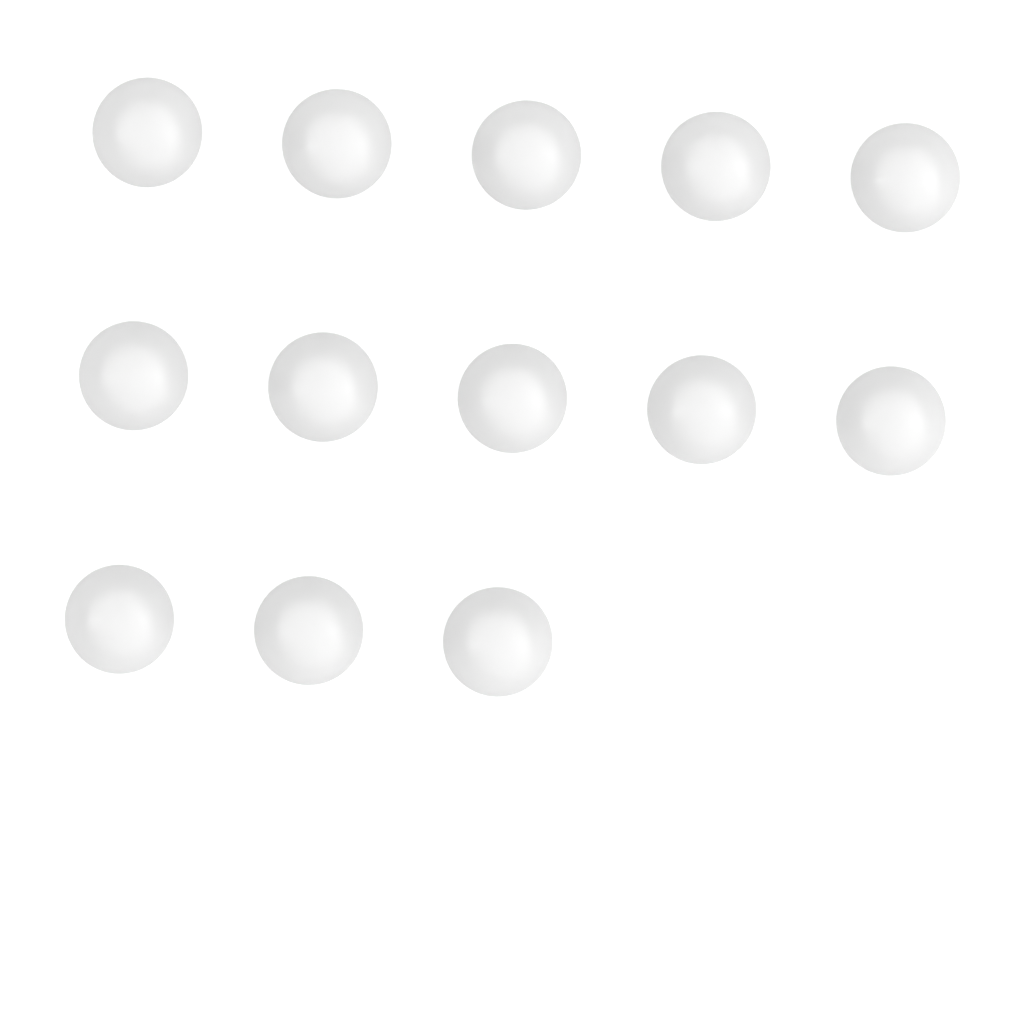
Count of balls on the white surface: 13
